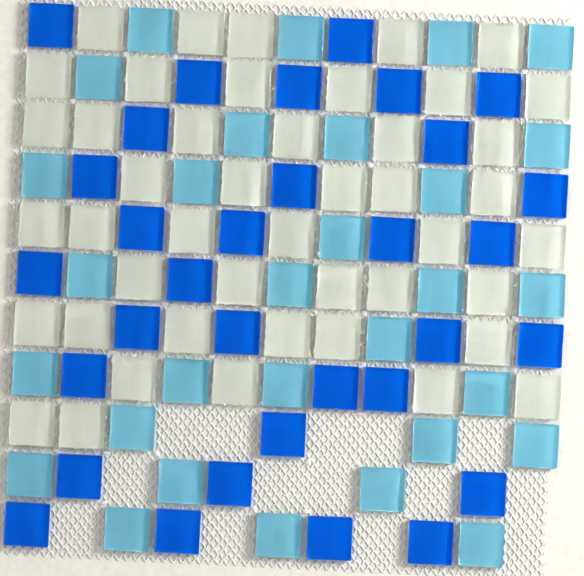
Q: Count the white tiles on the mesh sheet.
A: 45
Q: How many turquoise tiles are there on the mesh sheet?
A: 30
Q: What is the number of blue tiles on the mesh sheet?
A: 32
